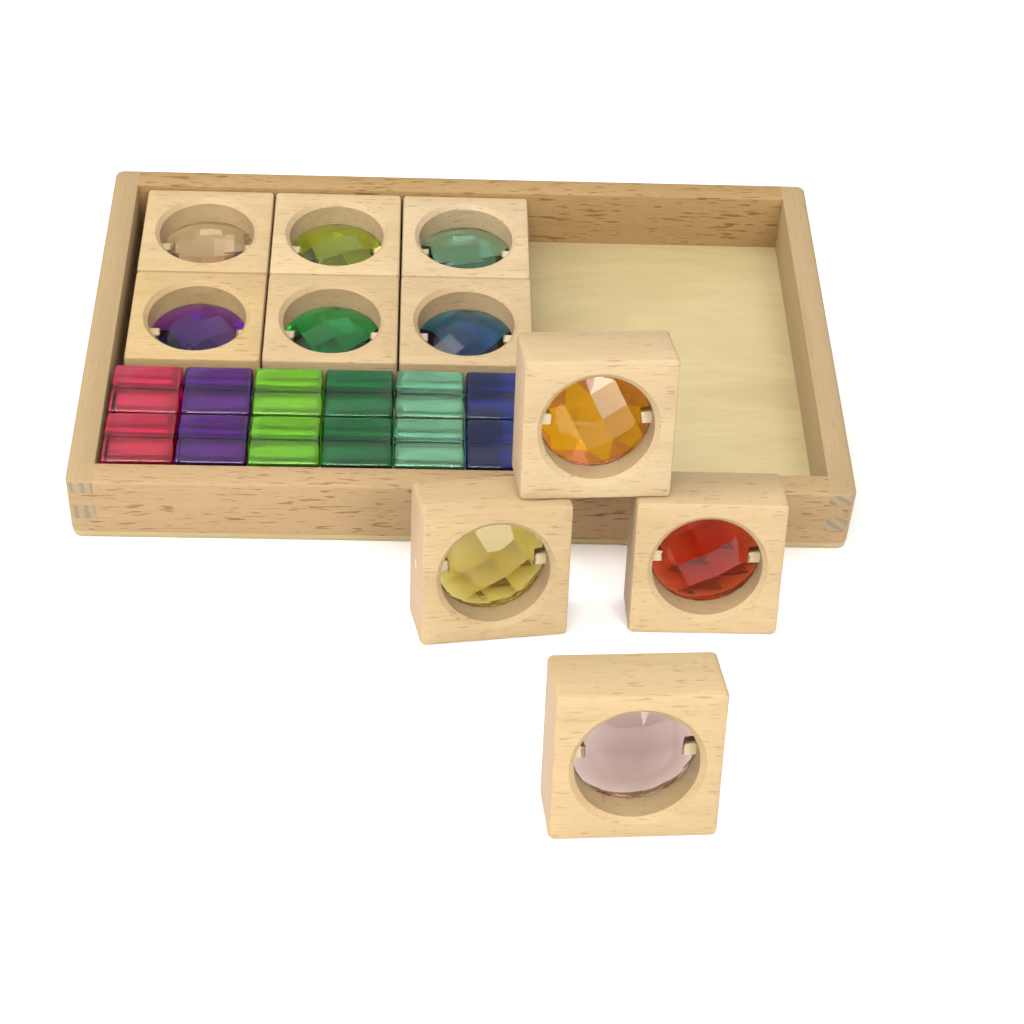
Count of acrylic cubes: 12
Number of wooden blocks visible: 10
